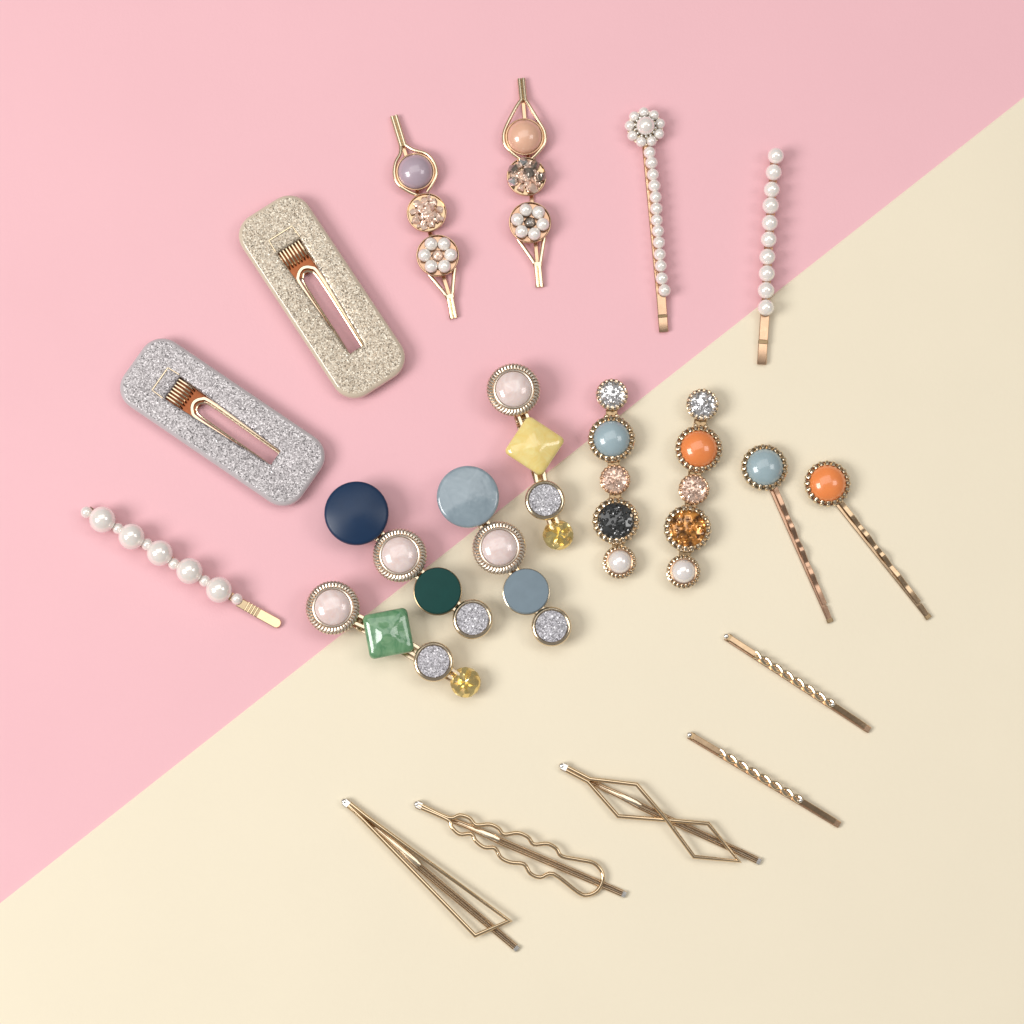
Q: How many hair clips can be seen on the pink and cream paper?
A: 20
